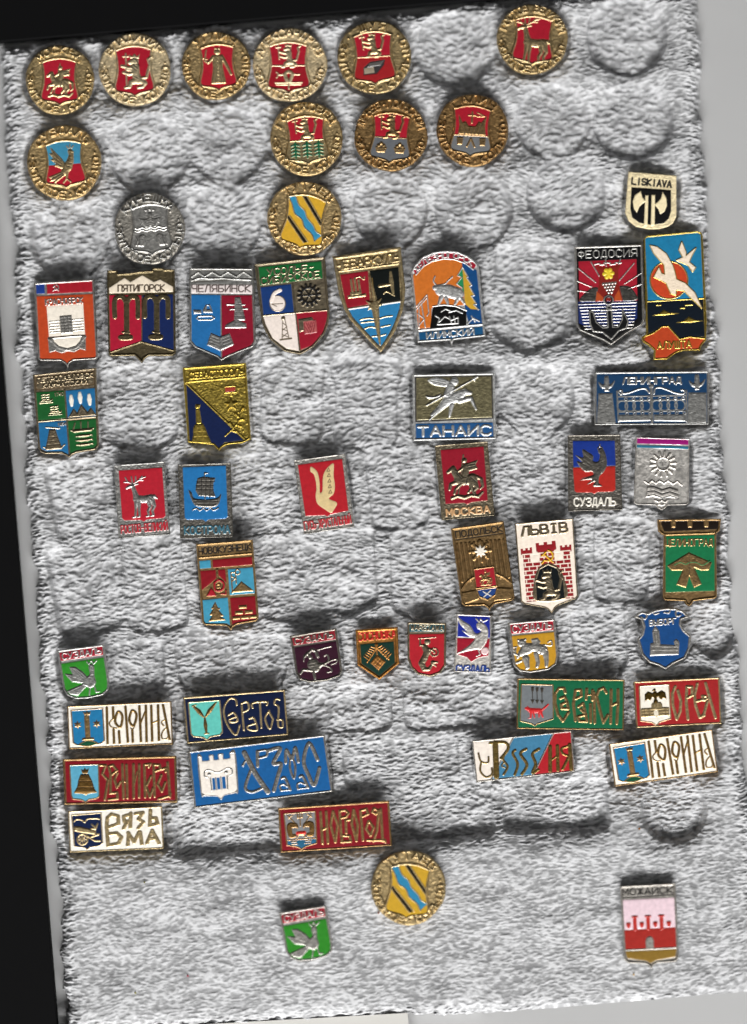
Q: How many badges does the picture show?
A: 55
